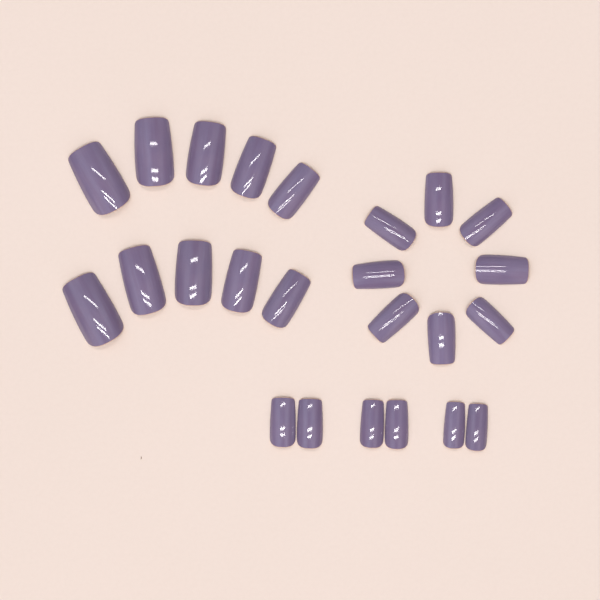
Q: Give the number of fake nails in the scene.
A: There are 24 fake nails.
